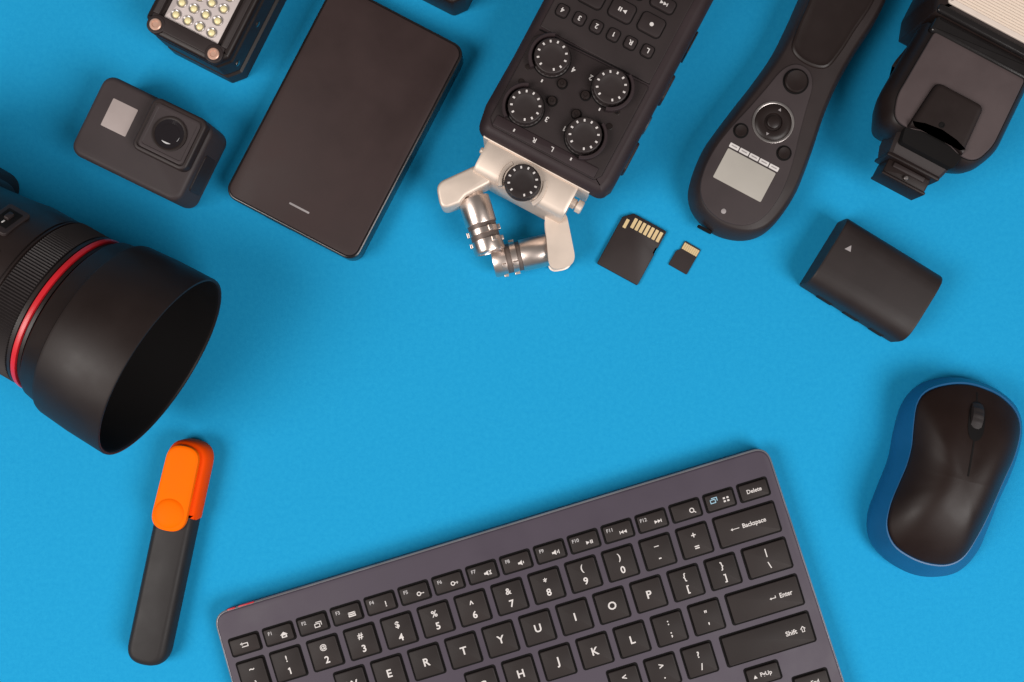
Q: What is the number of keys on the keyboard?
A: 56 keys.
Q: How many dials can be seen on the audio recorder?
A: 5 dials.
